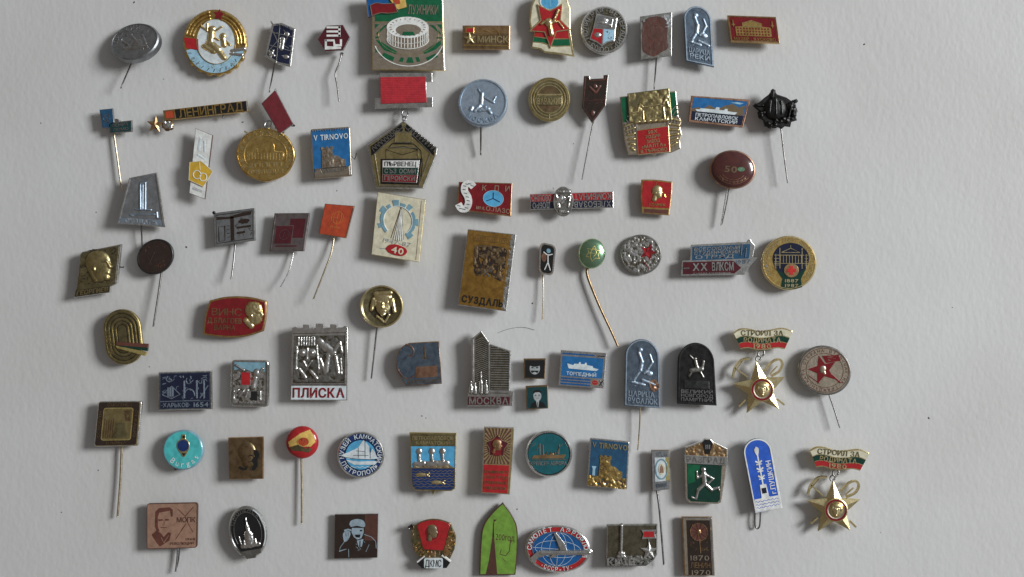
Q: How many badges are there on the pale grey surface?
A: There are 76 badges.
